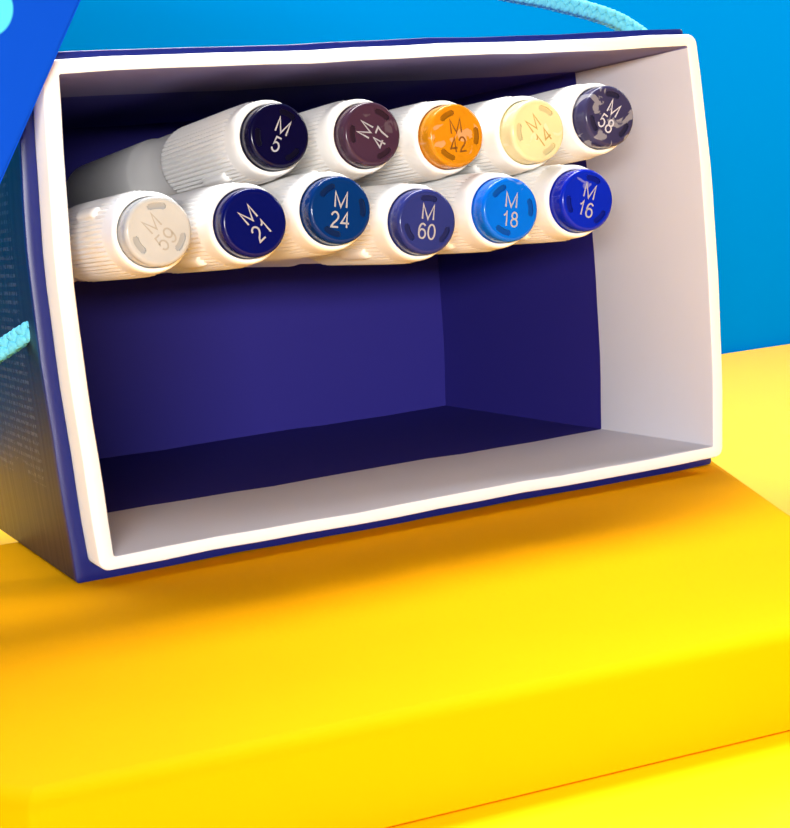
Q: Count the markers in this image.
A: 11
